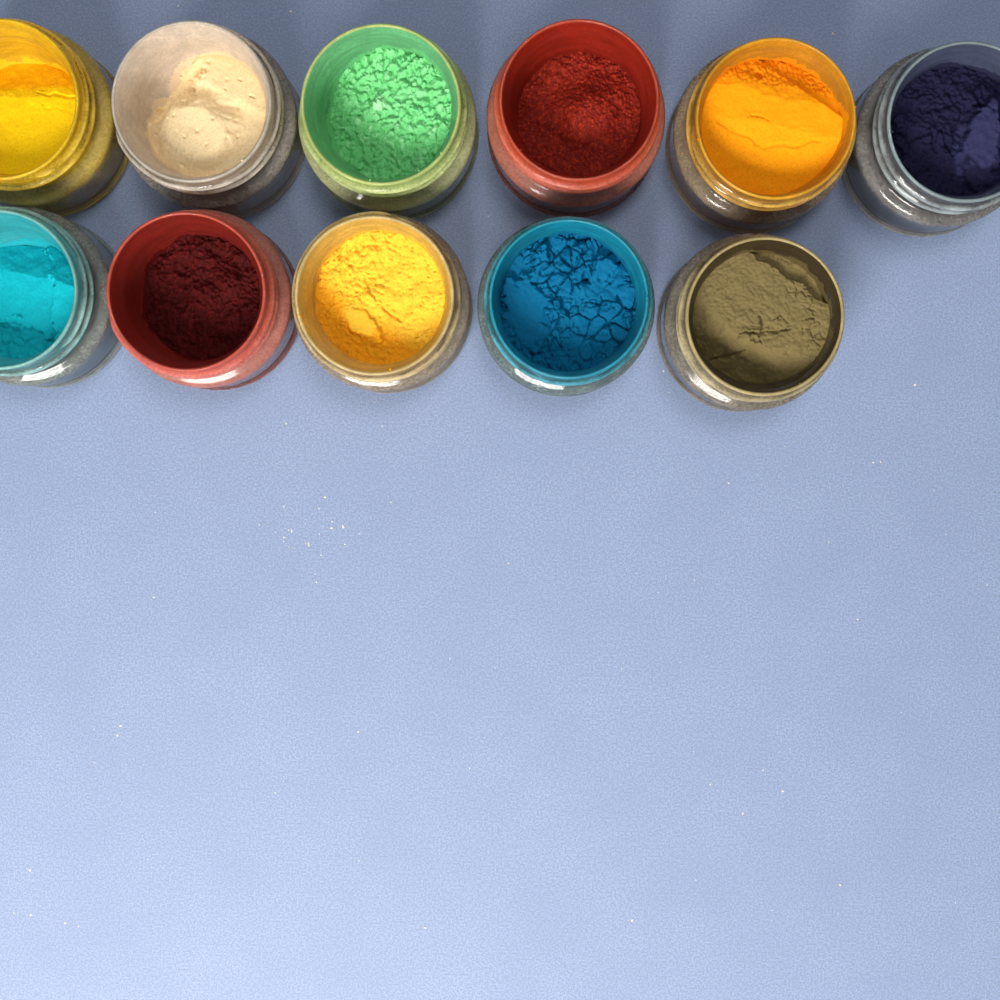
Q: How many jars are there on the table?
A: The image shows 11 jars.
